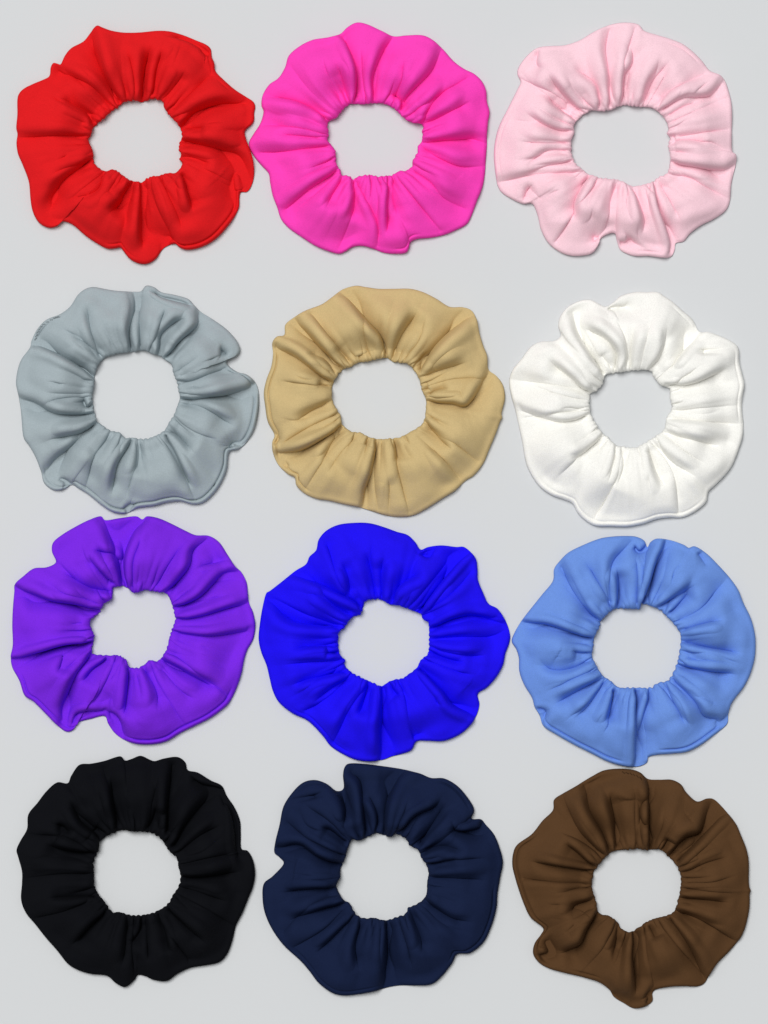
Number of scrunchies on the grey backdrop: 12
